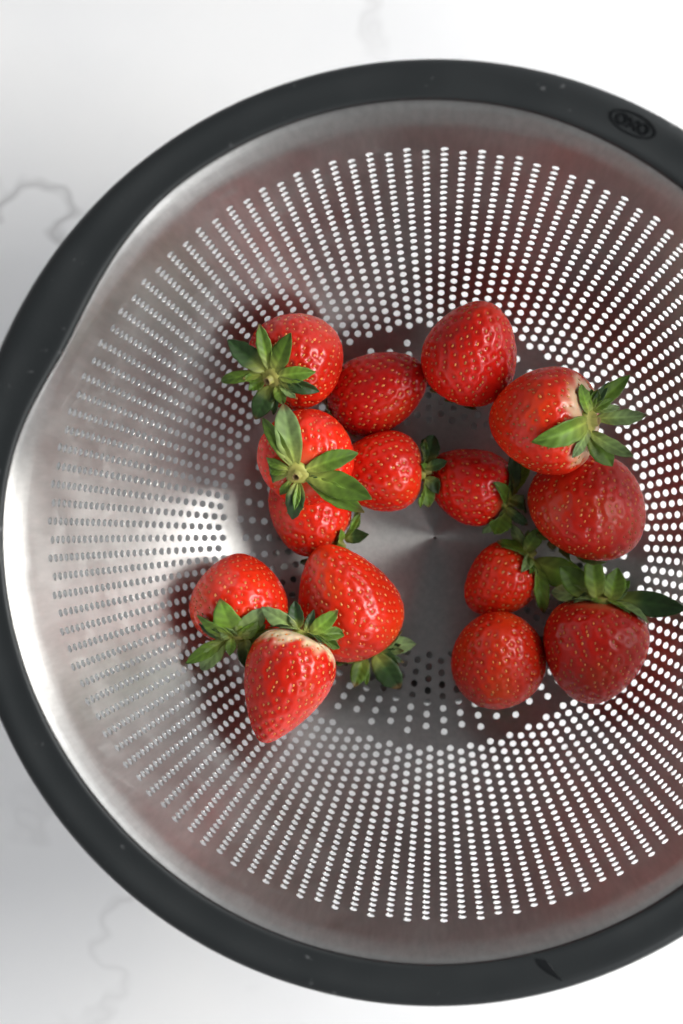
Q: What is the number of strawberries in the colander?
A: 15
